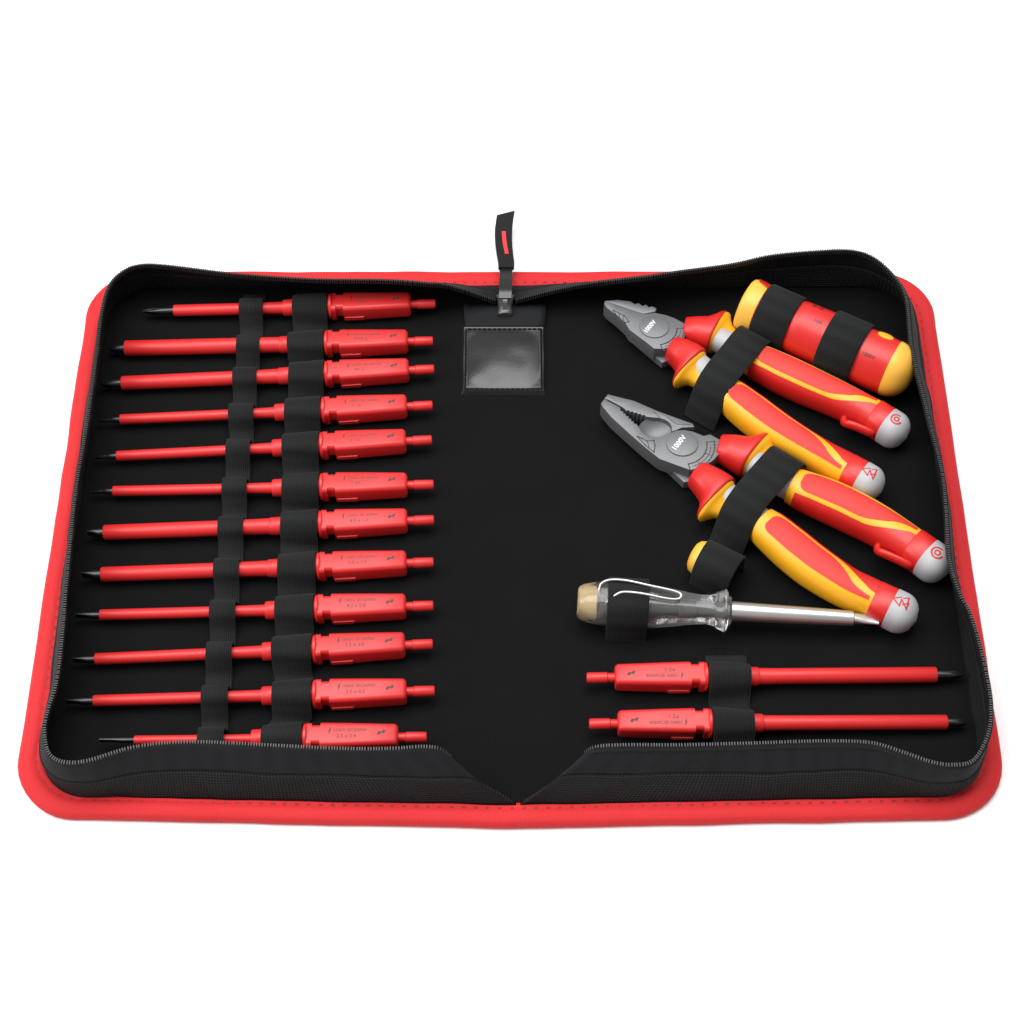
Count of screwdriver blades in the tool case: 14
